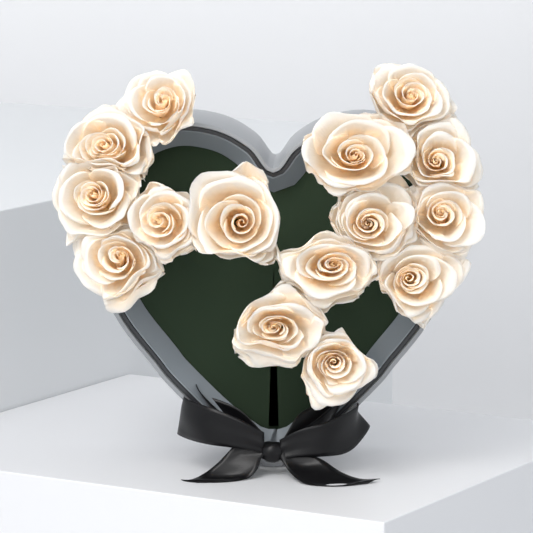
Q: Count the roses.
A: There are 15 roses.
